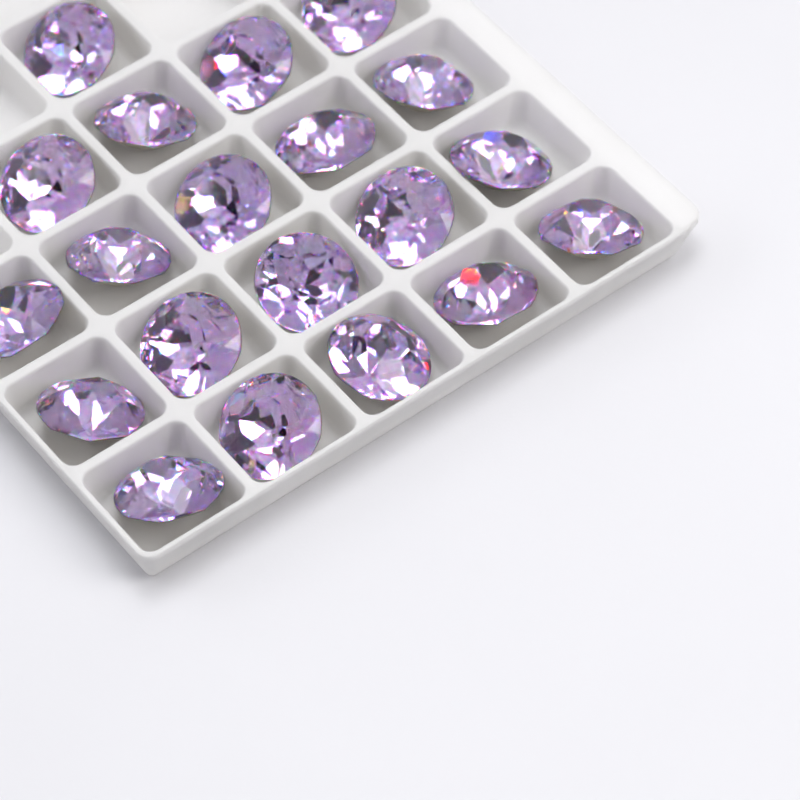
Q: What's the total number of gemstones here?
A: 20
